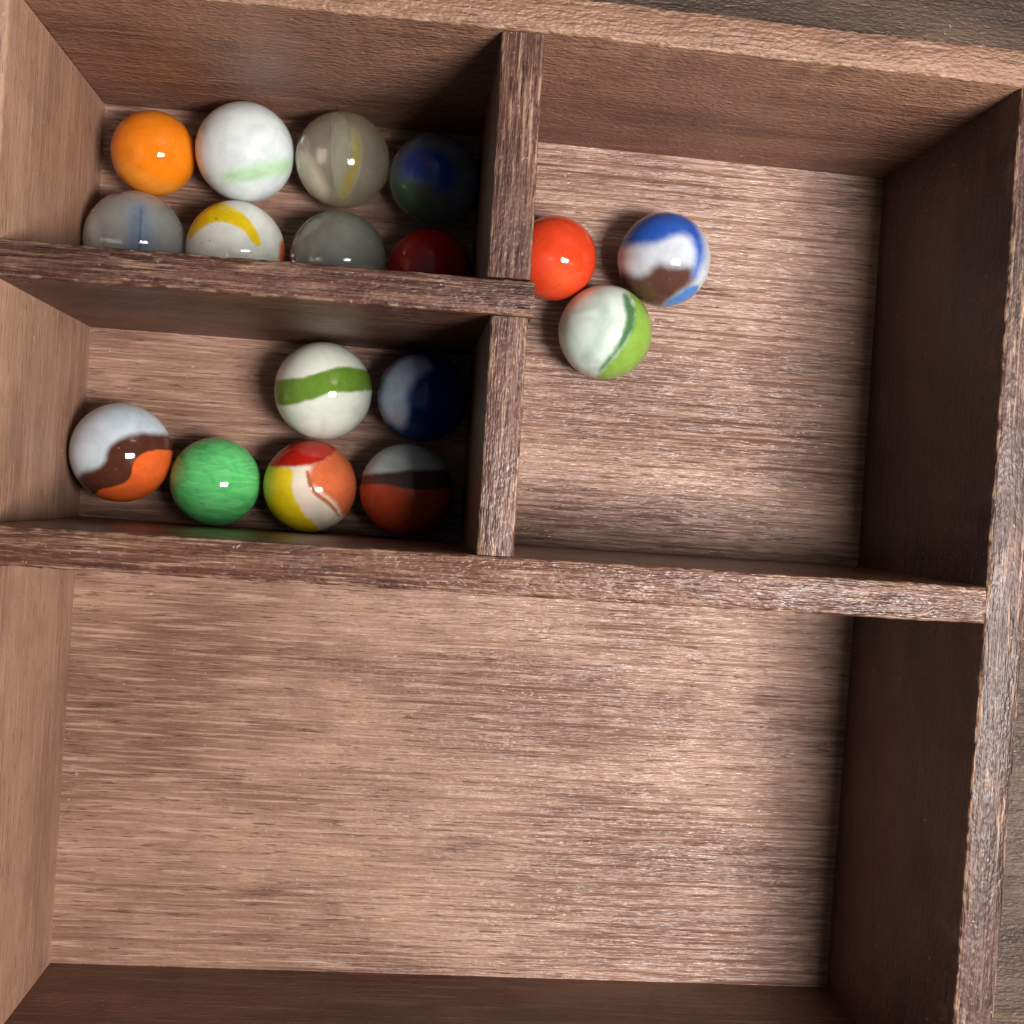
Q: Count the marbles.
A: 17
